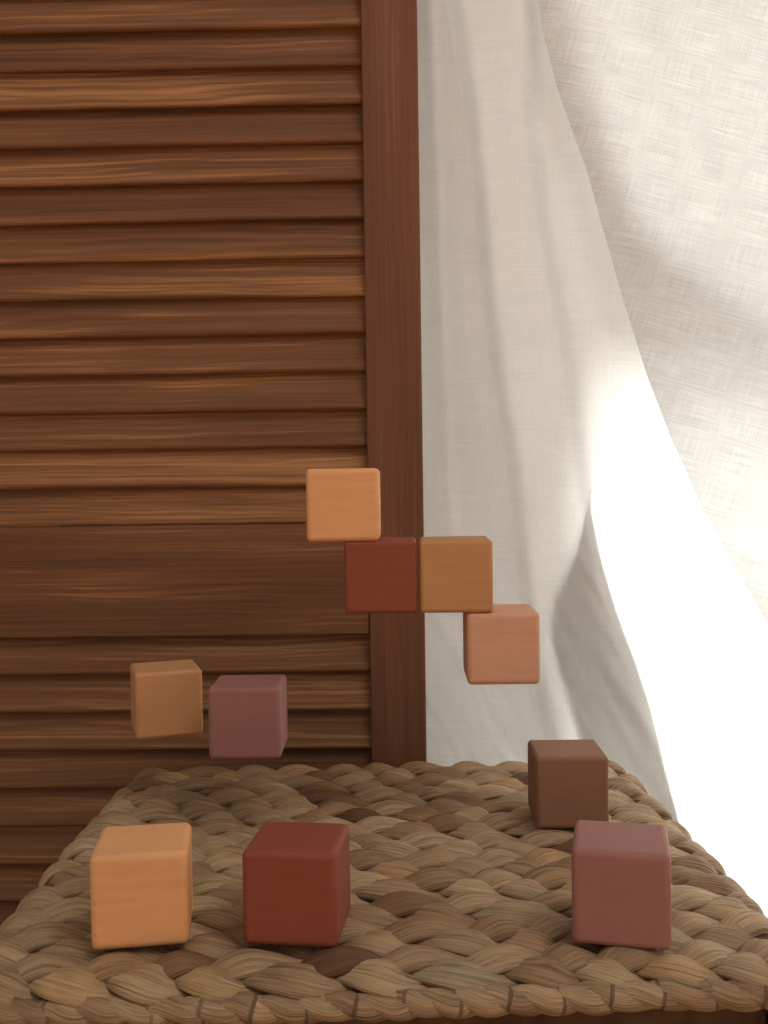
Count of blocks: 10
